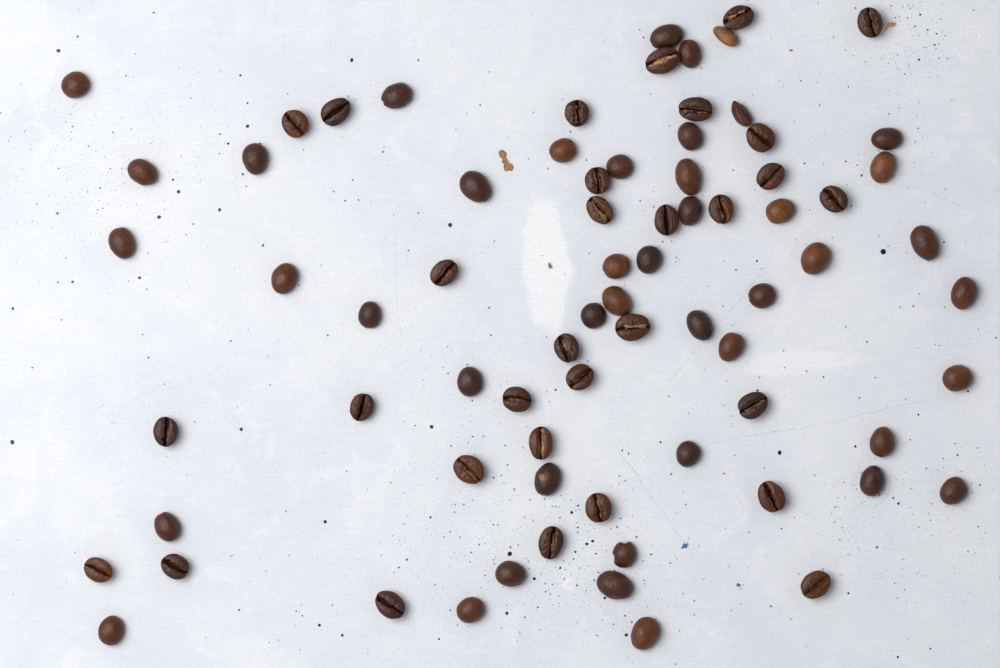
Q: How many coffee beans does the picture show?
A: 75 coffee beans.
